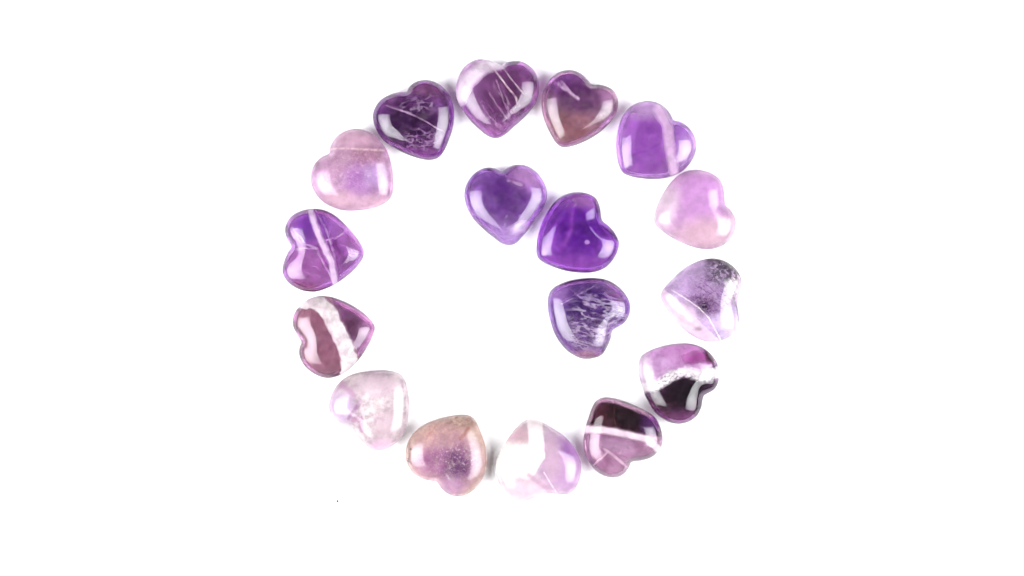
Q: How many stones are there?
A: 17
